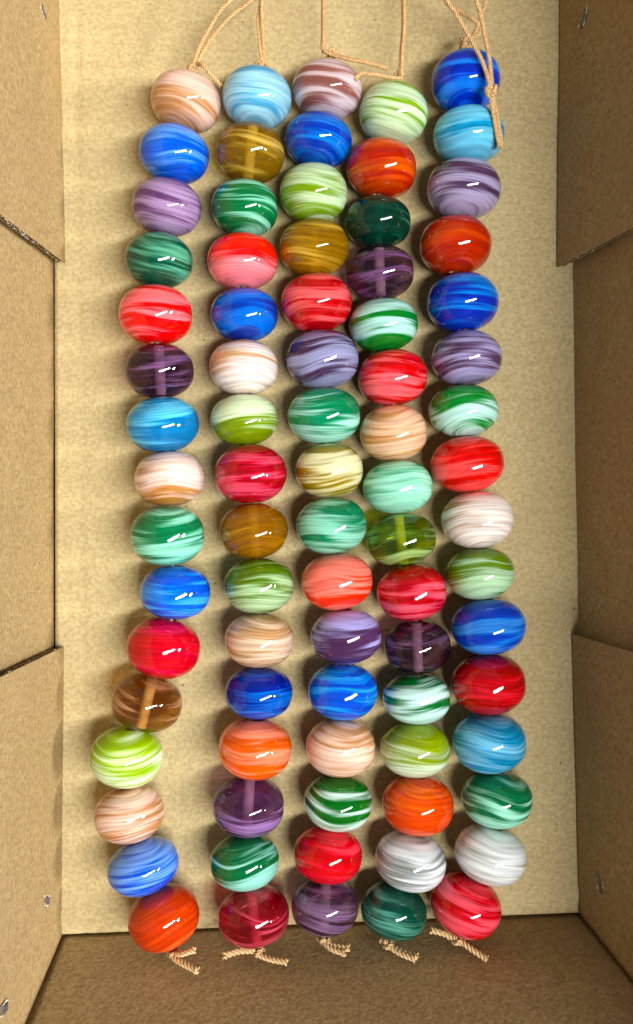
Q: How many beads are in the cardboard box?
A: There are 80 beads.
